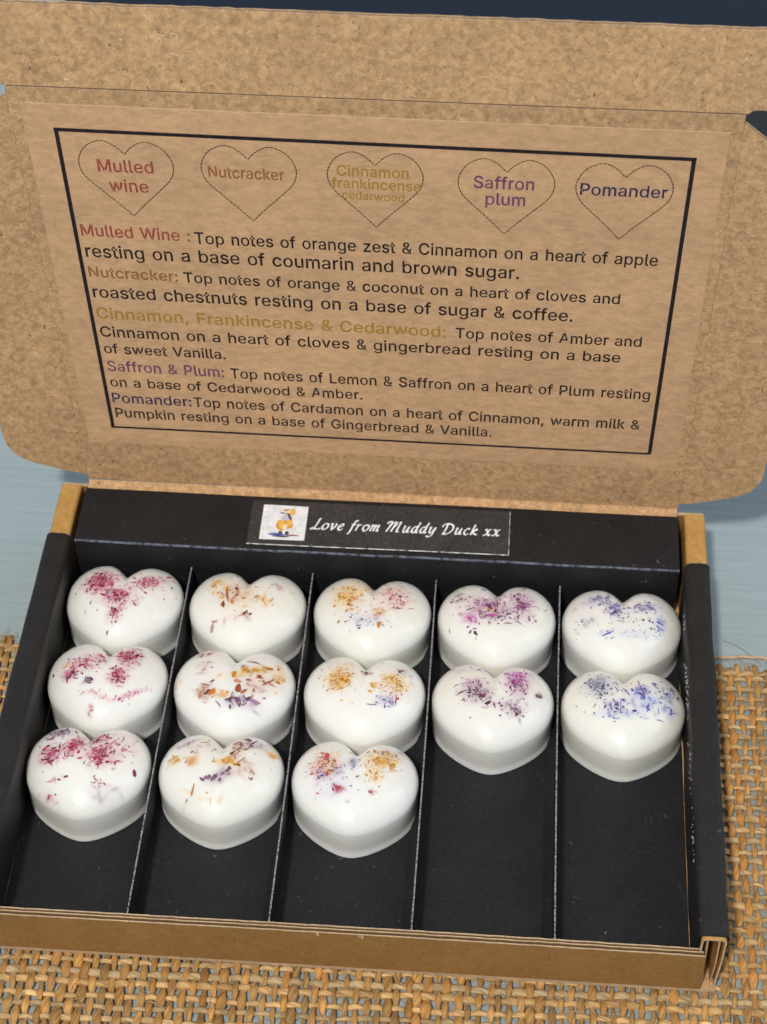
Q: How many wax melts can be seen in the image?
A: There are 13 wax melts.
